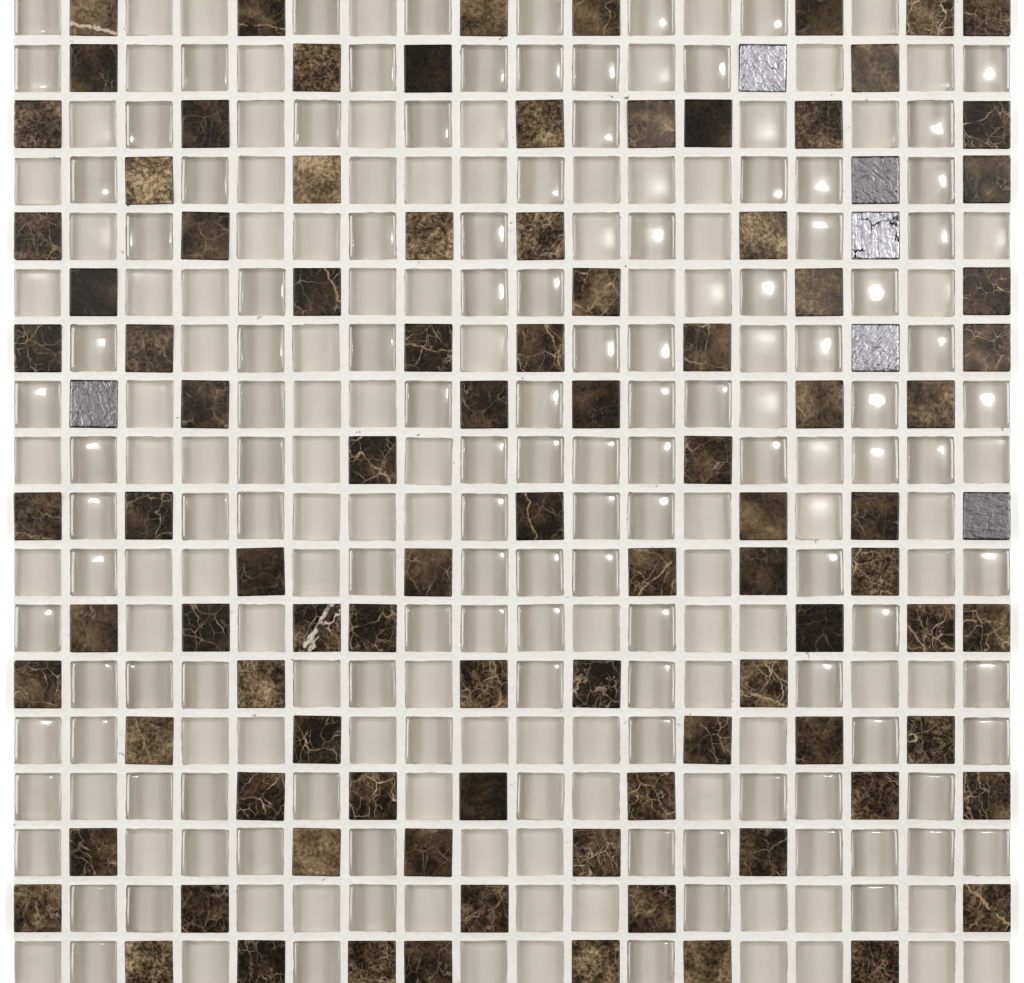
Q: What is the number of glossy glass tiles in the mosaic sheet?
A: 119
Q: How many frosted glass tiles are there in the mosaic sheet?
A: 105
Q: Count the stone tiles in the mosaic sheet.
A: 94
